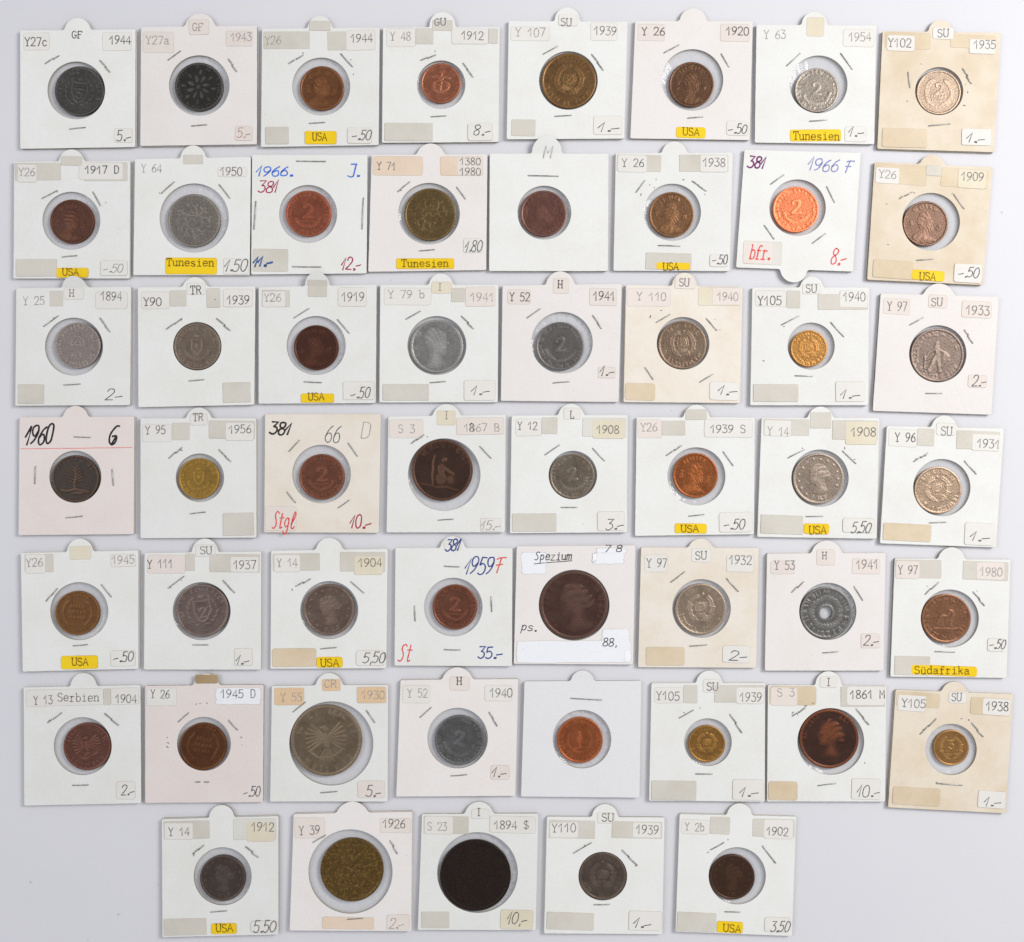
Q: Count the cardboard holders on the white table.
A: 53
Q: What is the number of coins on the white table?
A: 53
